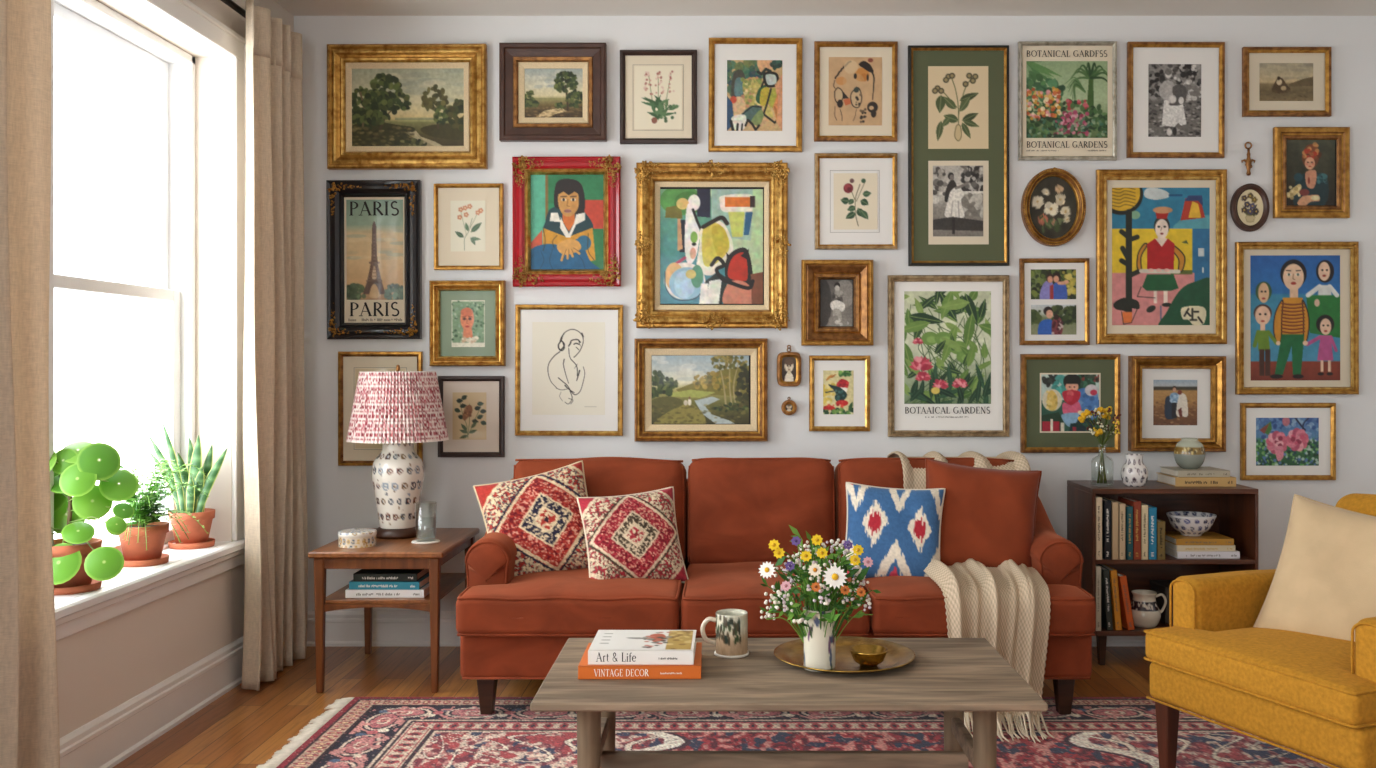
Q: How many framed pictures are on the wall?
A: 33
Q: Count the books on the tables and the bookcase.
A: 23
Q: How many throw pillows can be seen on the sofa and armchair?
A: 5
